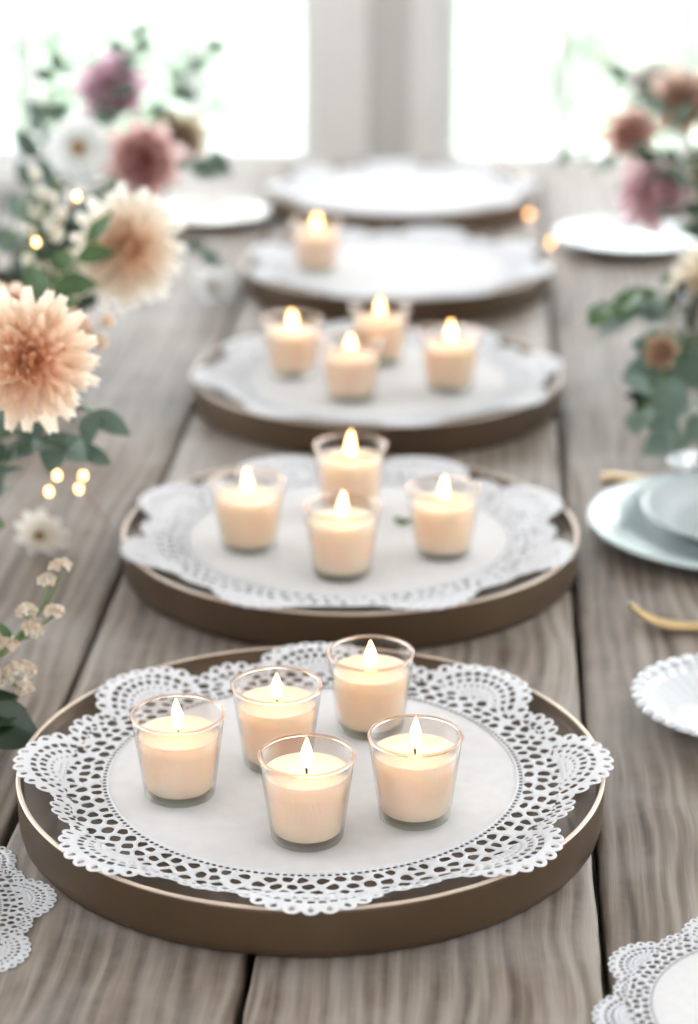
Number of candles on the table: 14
